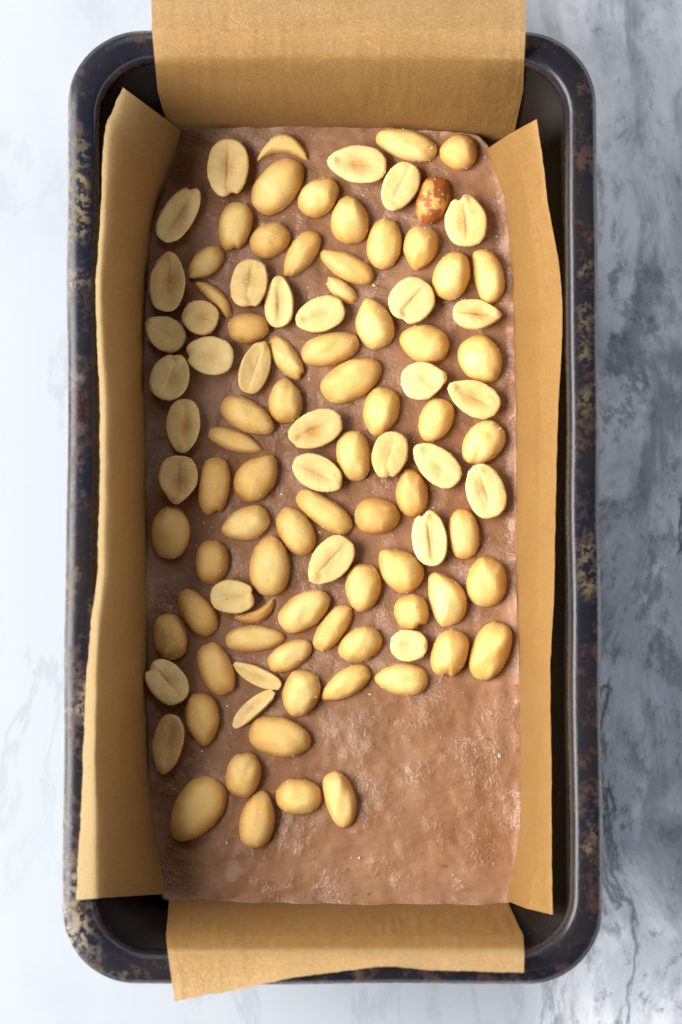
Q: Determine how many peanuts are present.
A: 102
